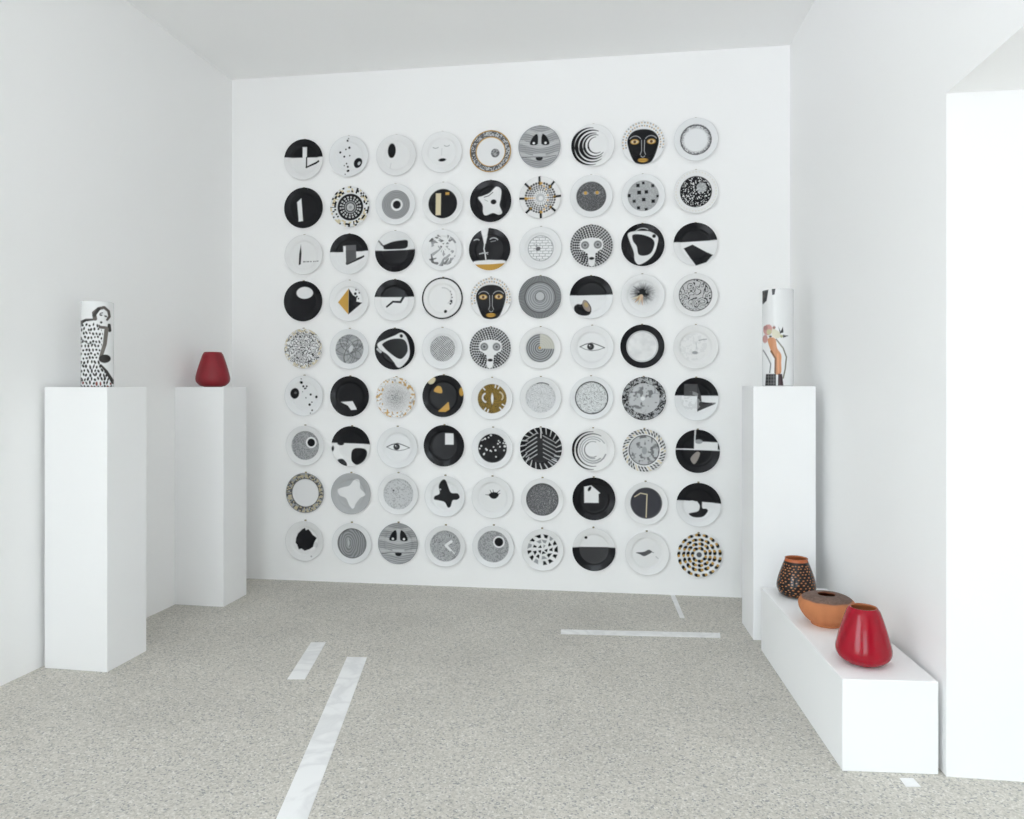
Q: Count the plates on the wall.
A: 81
